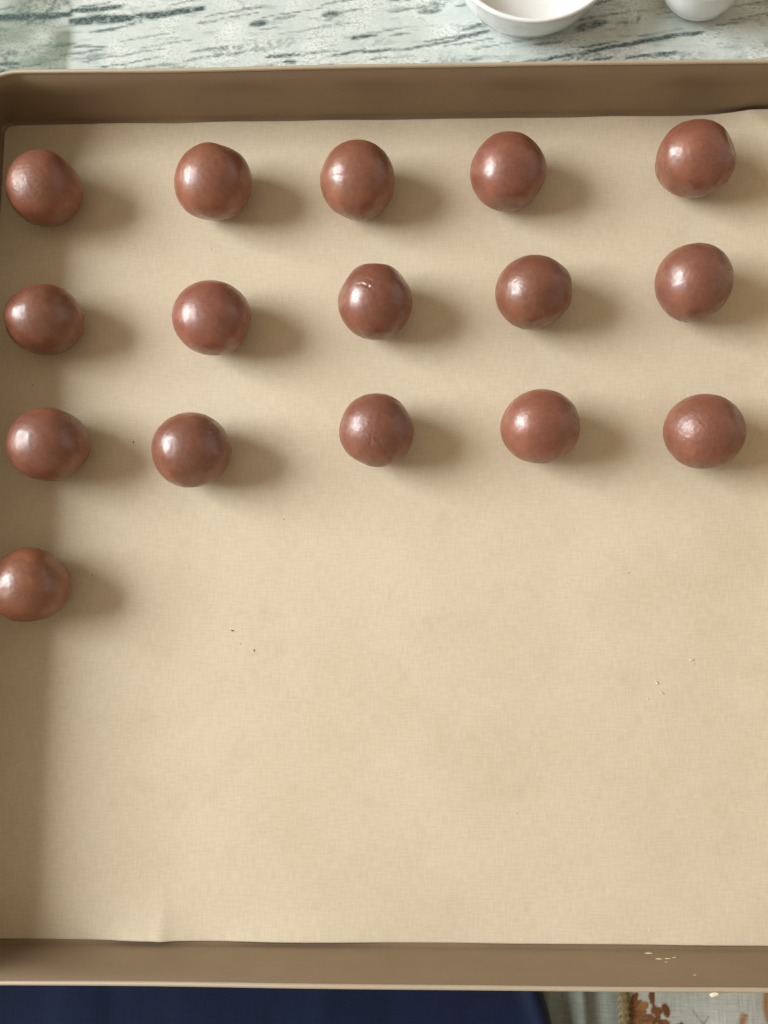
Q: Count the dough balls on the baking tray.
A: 16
